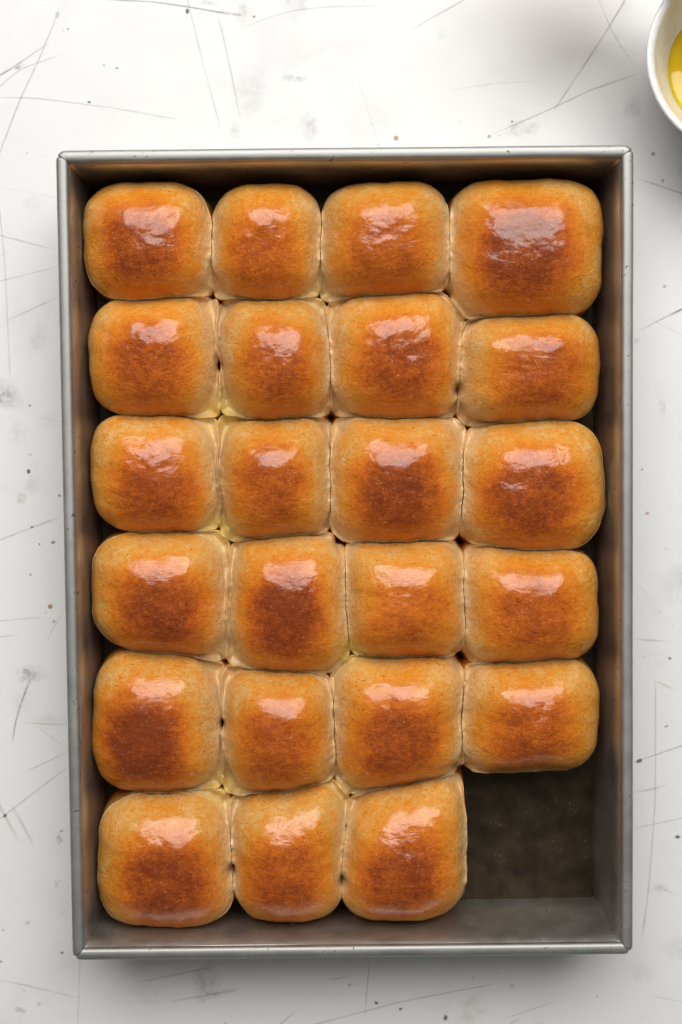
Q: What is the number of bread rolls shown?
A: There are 23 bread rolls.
